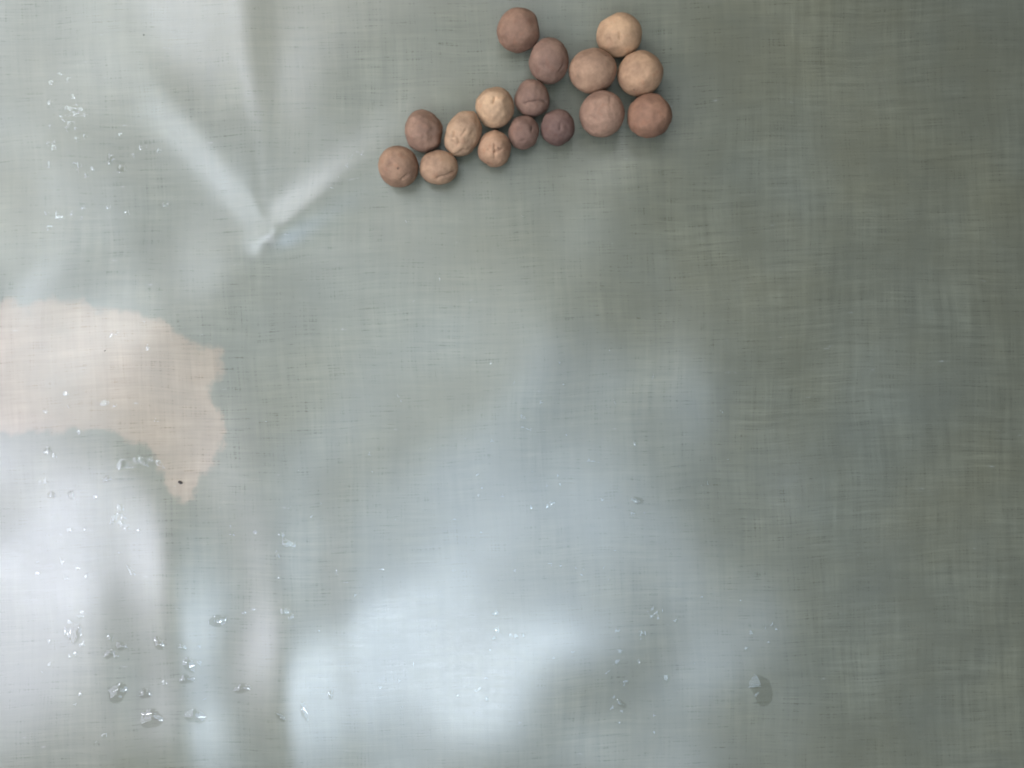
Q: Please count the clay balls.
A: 16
